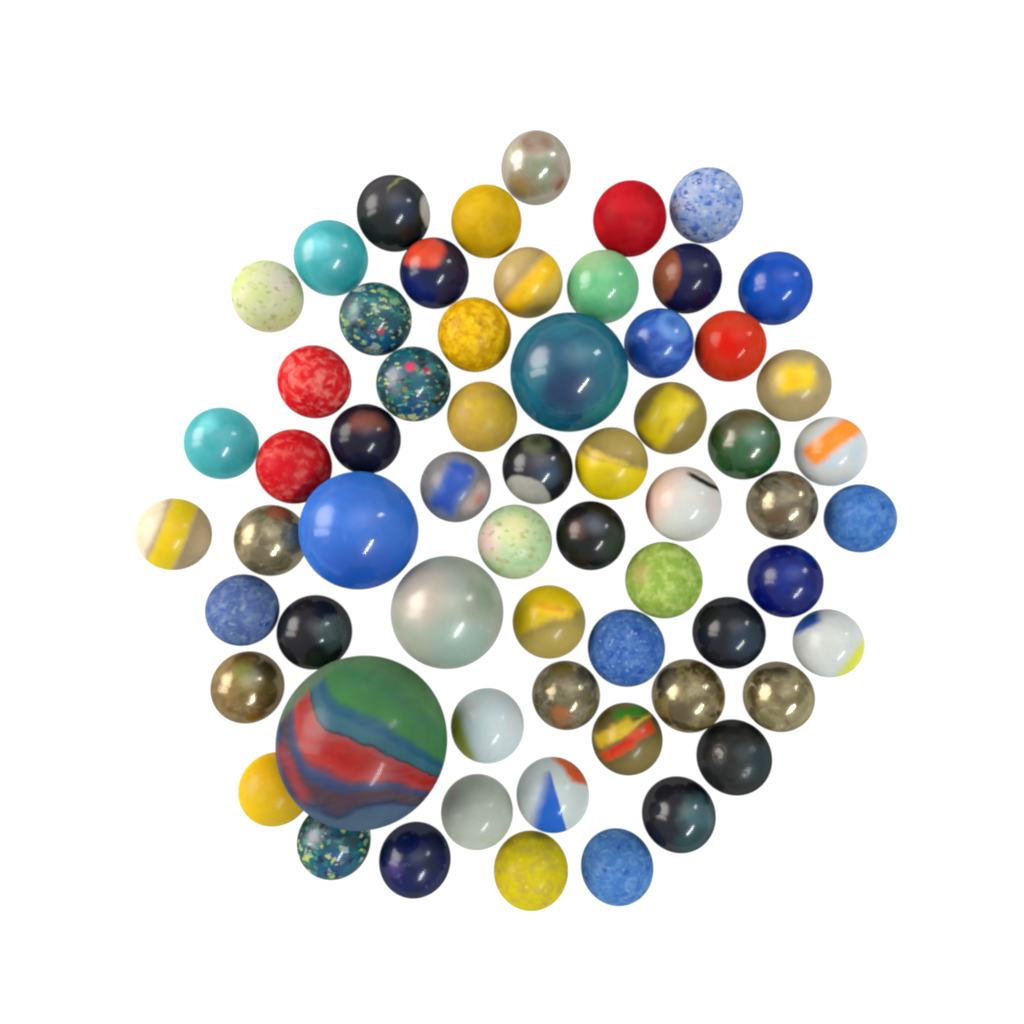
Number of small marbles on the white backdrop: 59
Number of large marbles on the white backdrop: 4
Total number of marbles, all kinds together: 63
